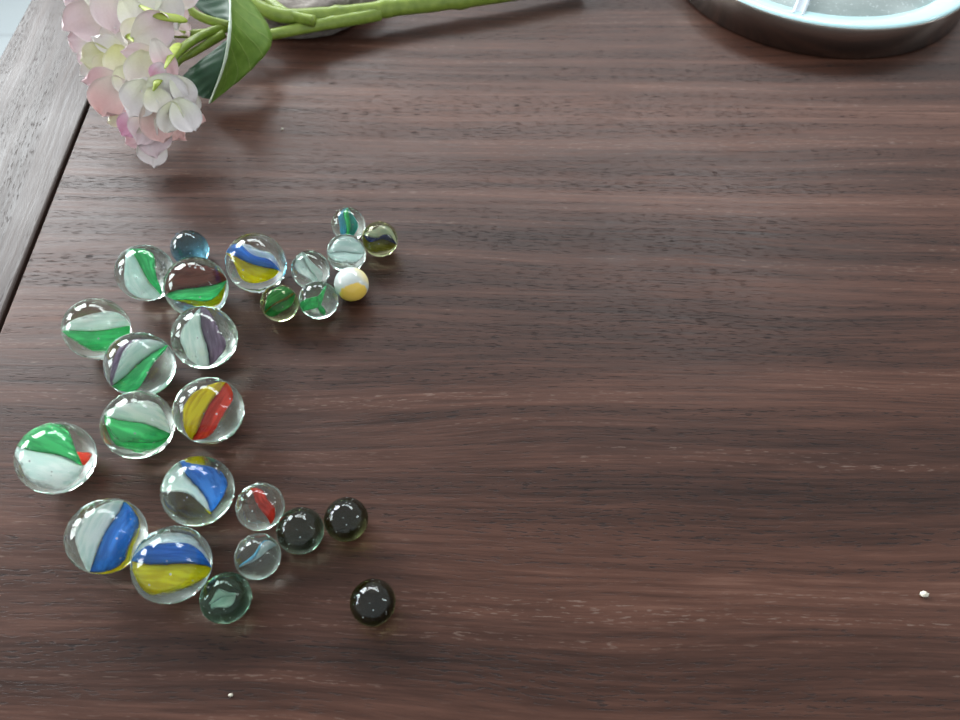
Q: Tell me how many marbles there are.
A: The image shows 26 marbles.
